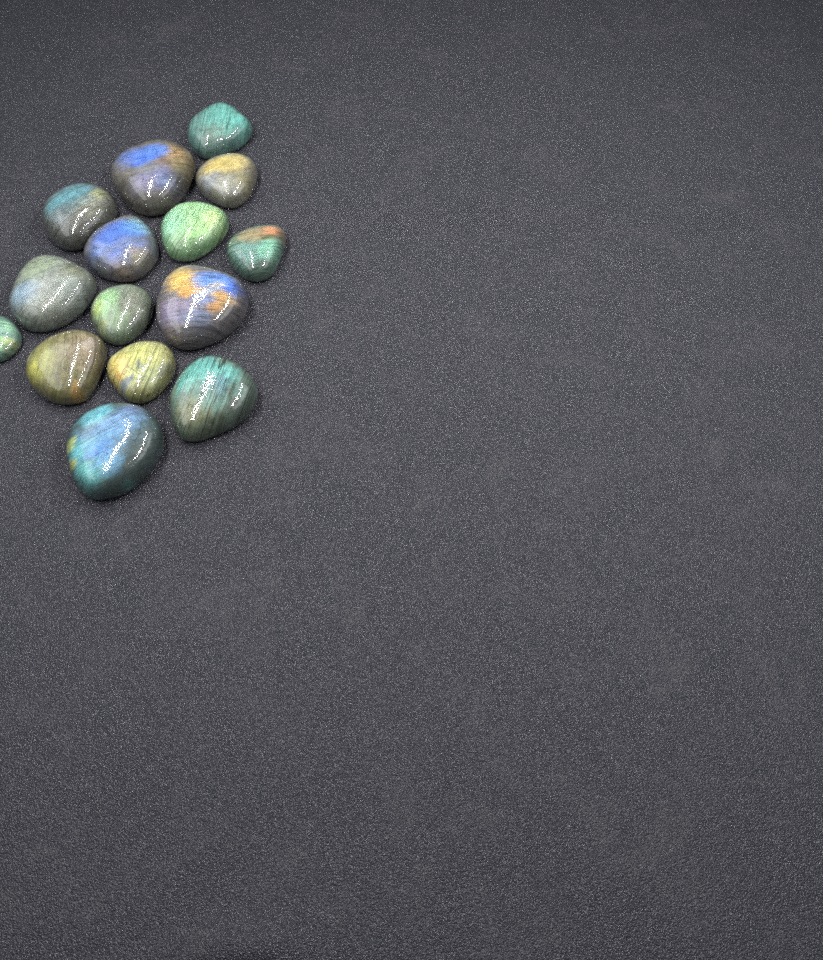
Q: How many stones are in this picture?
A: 15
